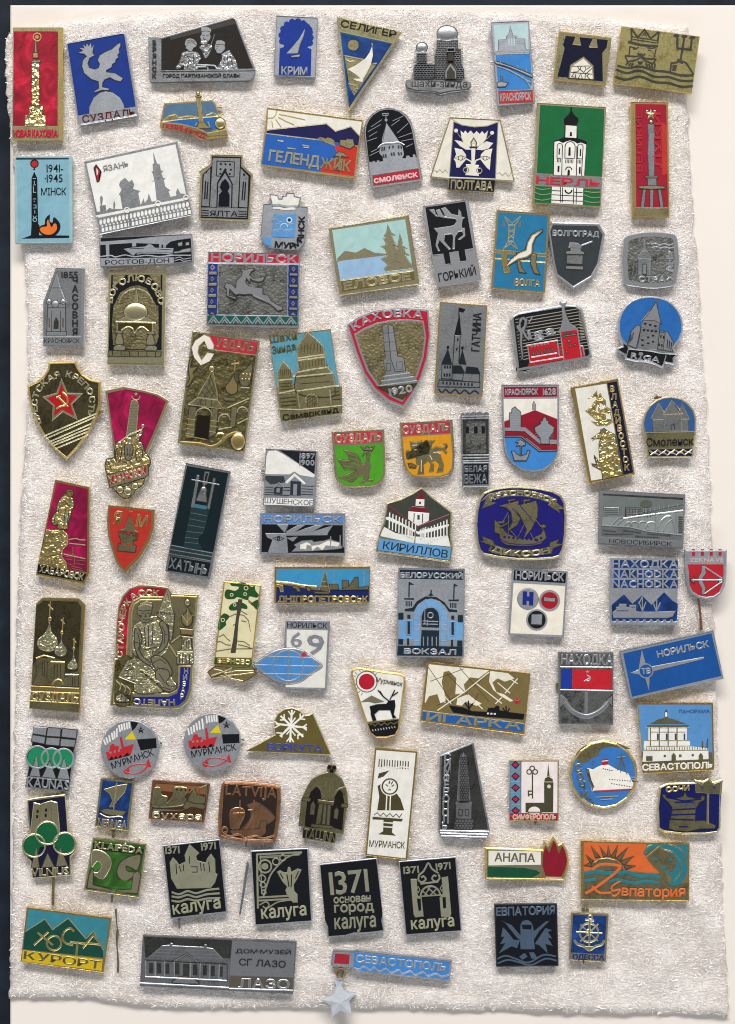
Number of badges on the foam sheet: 90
